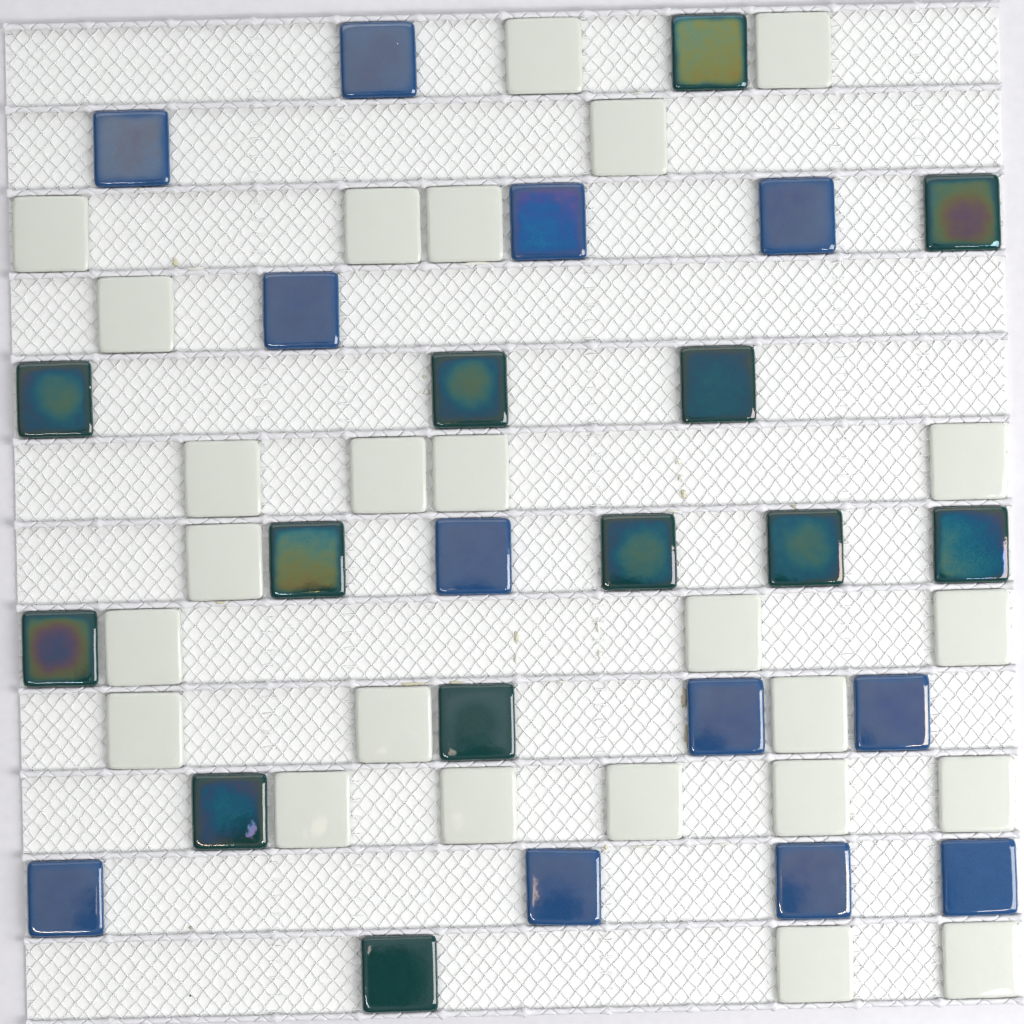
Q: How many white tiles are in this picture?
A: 25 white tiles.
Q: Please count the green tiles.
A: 13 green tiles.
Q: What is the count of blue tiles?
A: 12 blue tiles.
